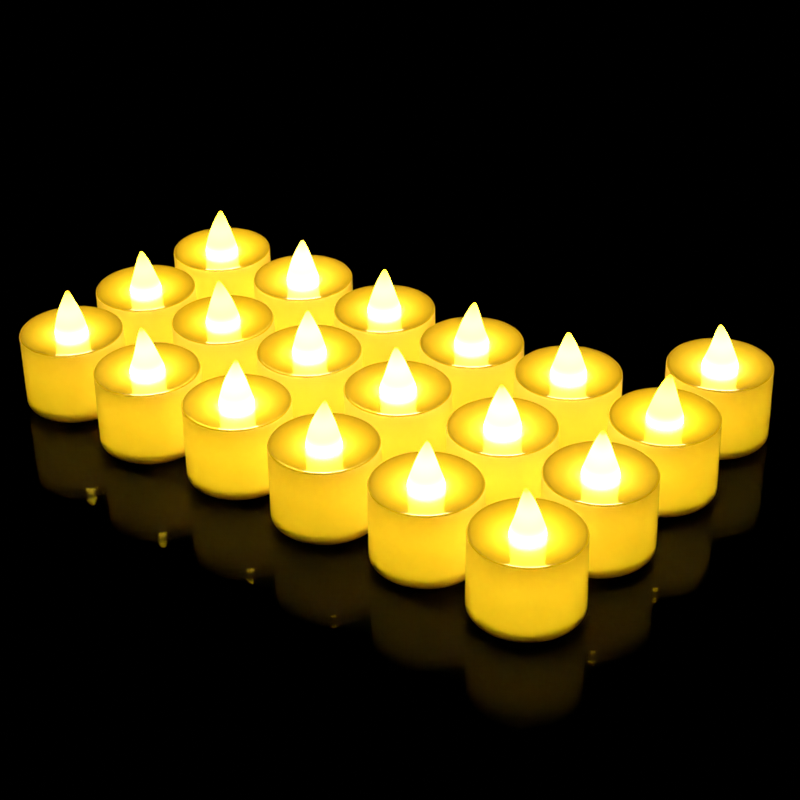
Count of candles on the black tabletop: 19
